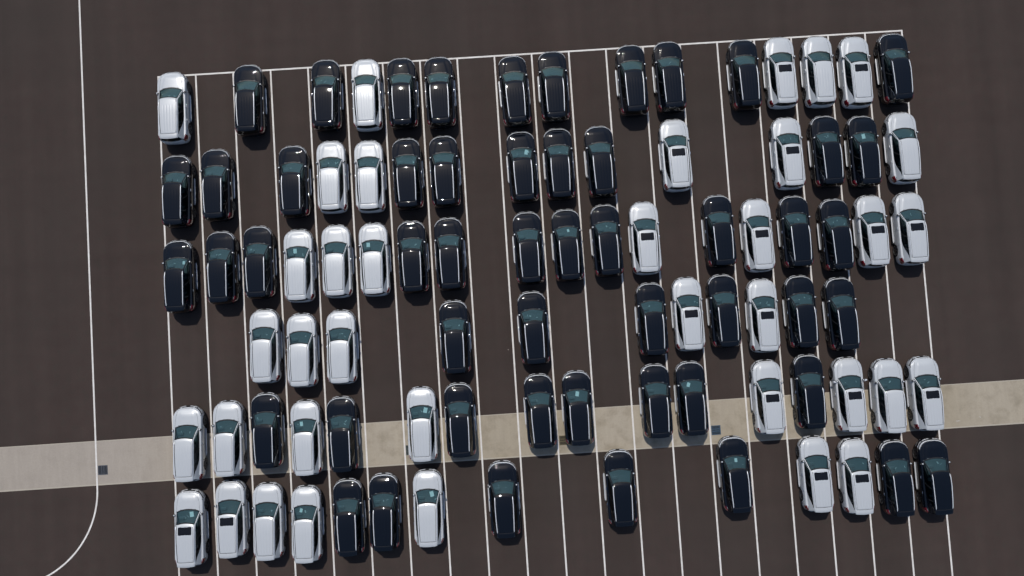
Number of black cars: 52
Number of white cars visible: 37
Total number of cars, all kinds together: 89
